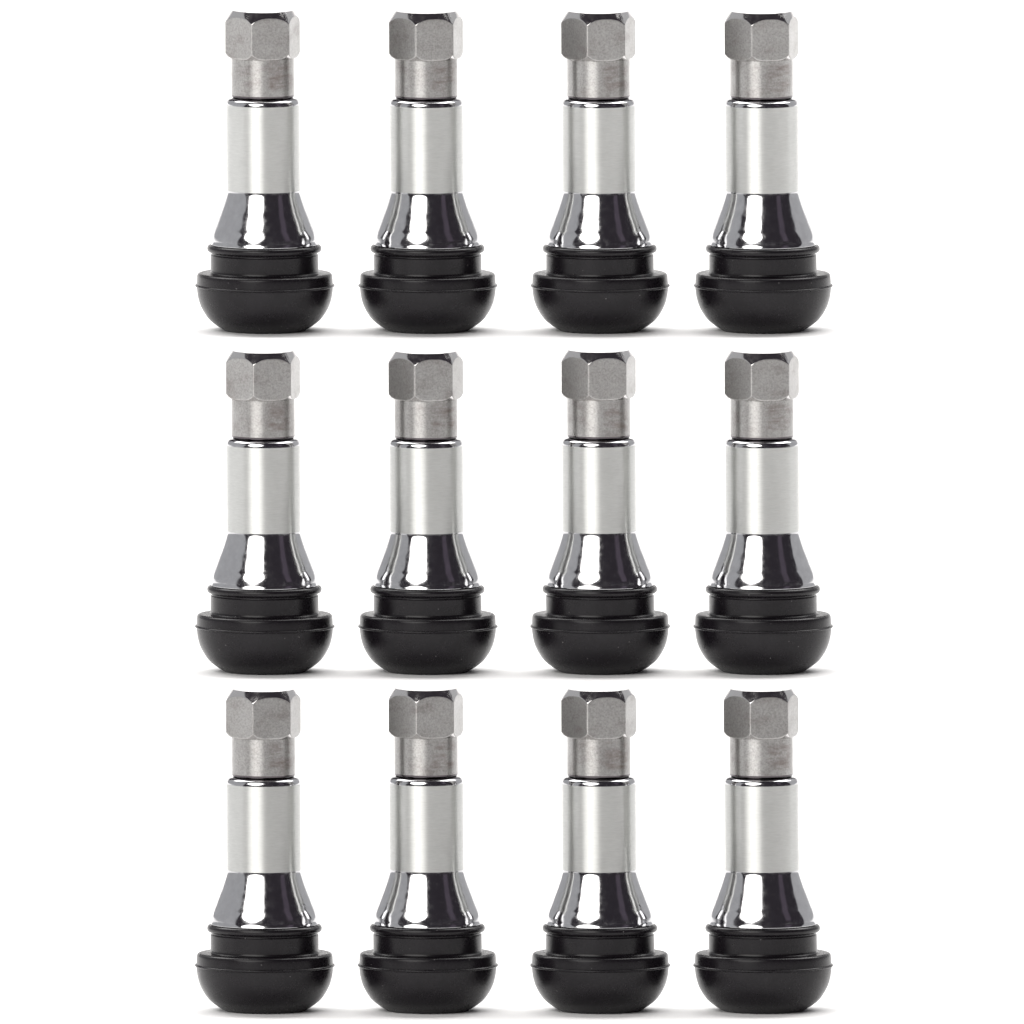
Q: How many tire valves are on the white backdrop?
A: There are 12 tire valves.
